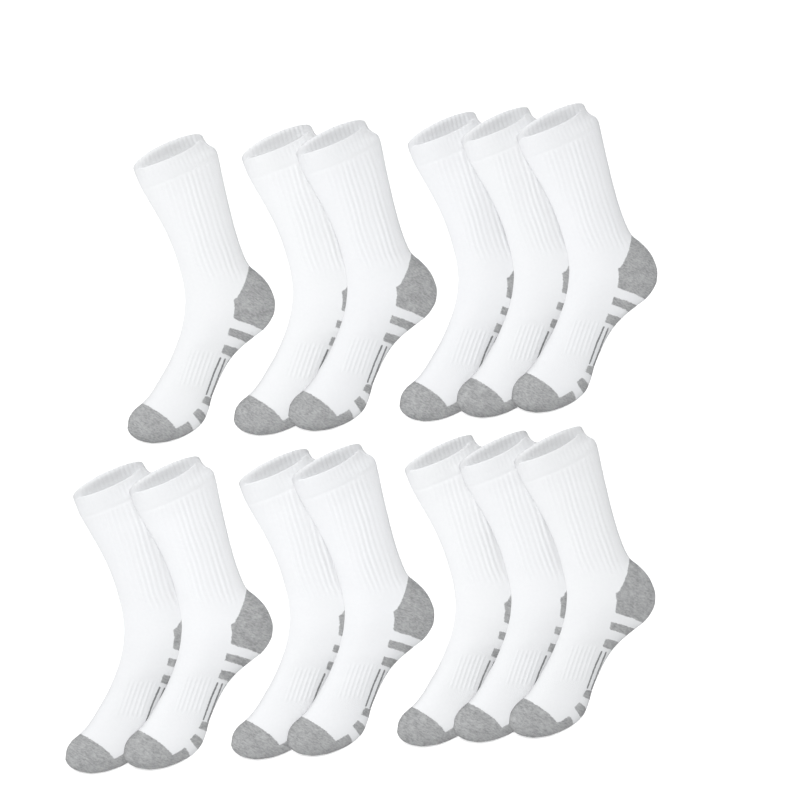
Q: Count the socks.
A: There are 13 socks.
